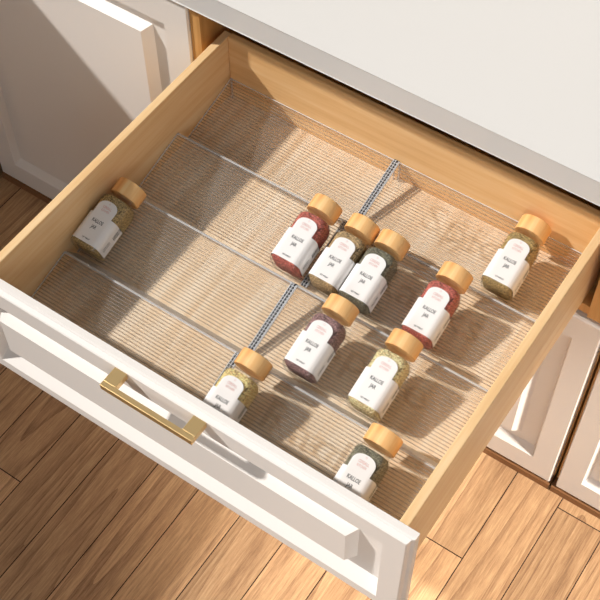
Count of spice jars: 10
